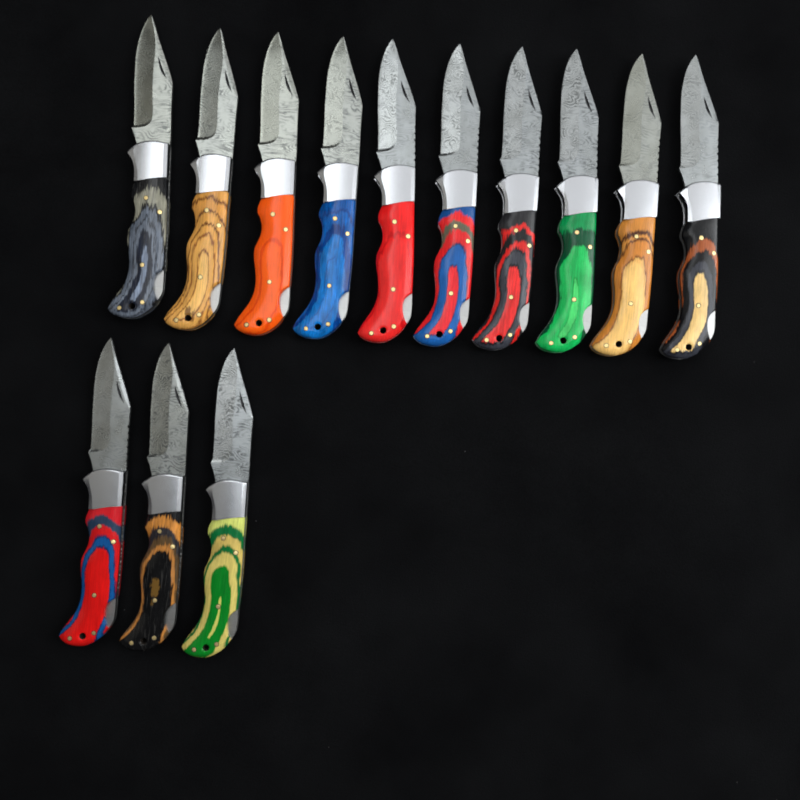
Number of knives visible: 13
